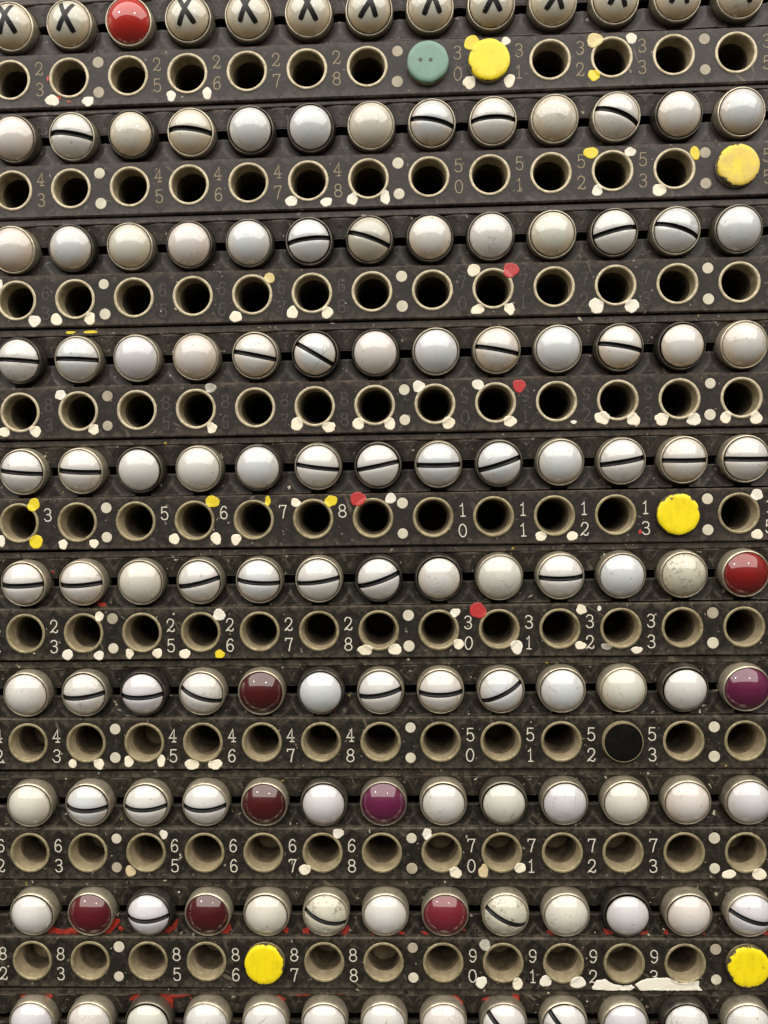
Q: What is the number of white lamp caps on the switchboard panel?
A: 121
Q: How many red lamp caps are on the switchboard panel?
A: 7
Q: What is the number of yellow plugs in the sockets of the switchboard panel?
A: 5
